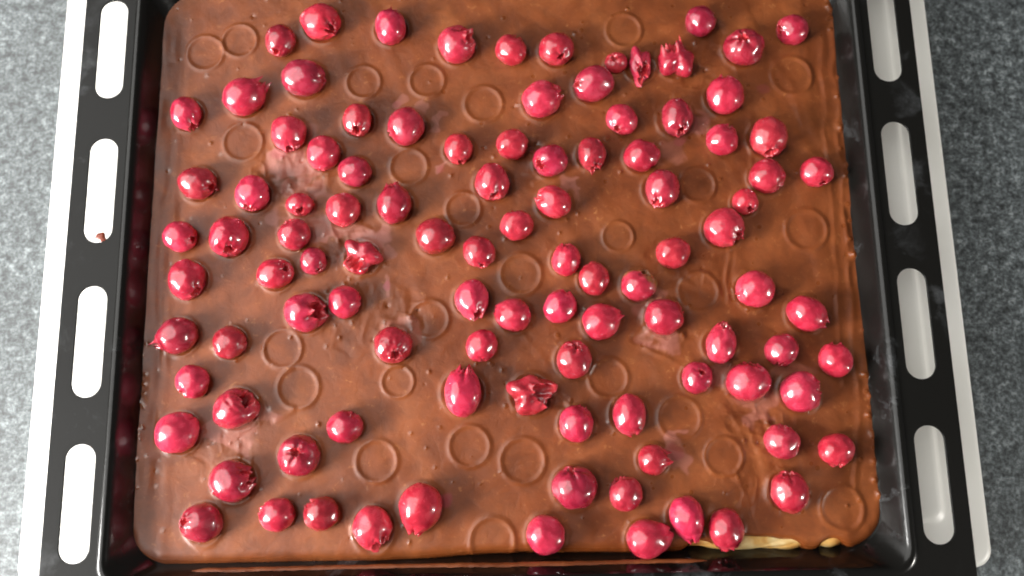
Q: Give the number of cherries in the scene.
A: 103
